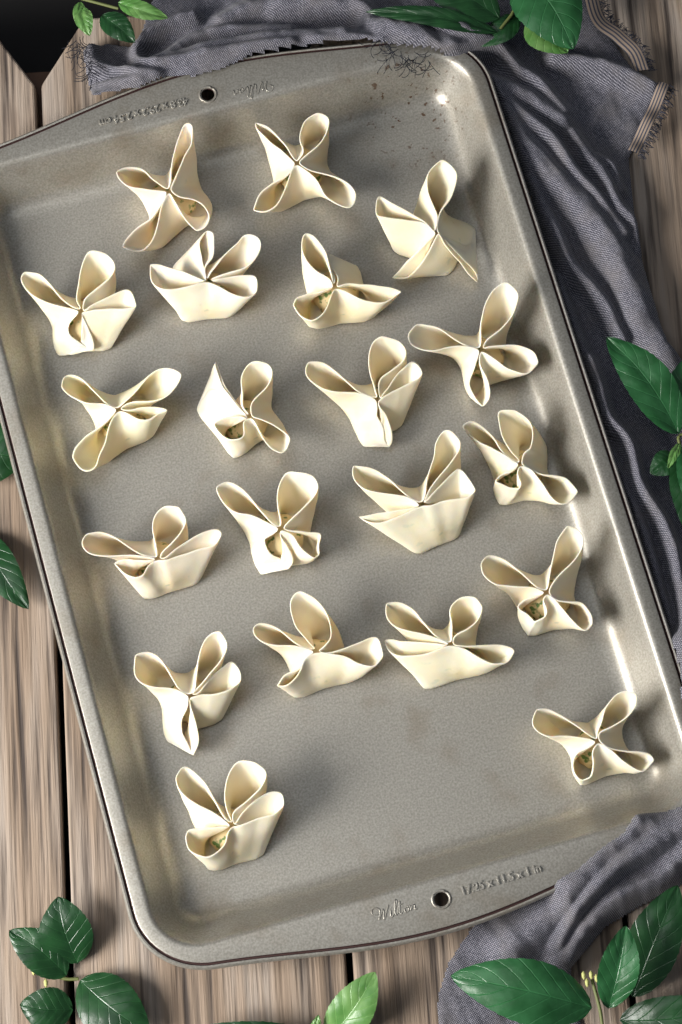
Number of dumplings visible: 20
